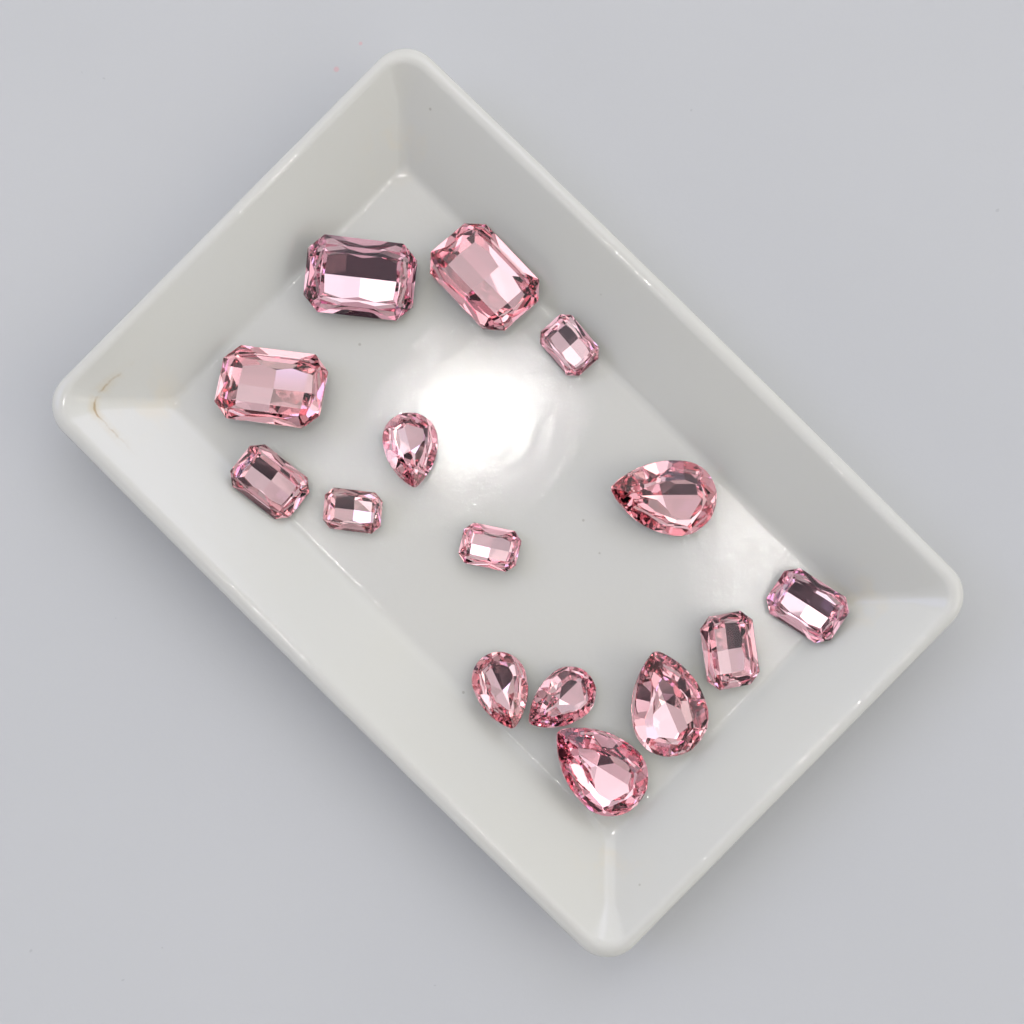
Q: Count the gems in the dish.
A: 15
